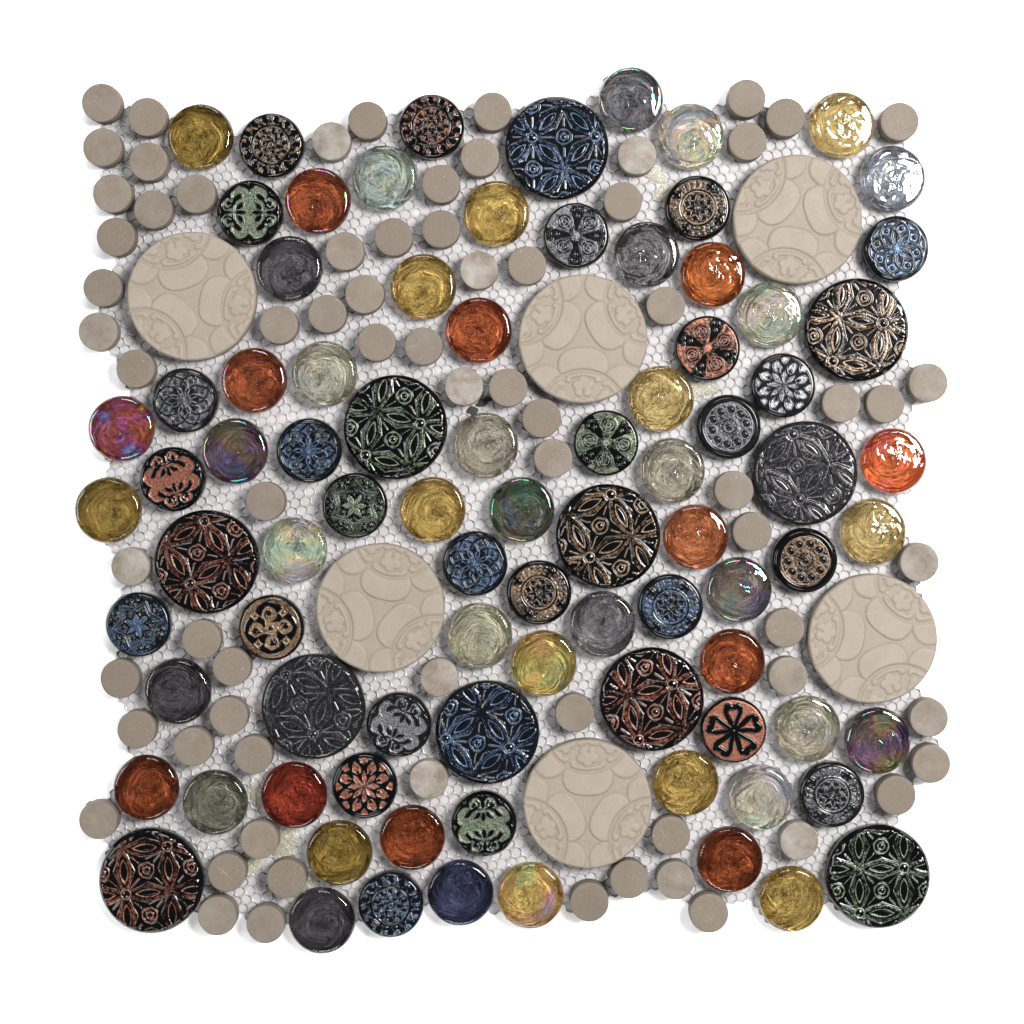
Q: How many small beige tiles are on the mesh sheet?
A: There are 72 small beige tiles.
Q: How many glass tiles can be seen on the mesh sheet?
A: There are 48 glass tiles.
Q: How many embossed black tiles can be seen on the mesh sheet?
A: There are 37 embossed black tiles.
